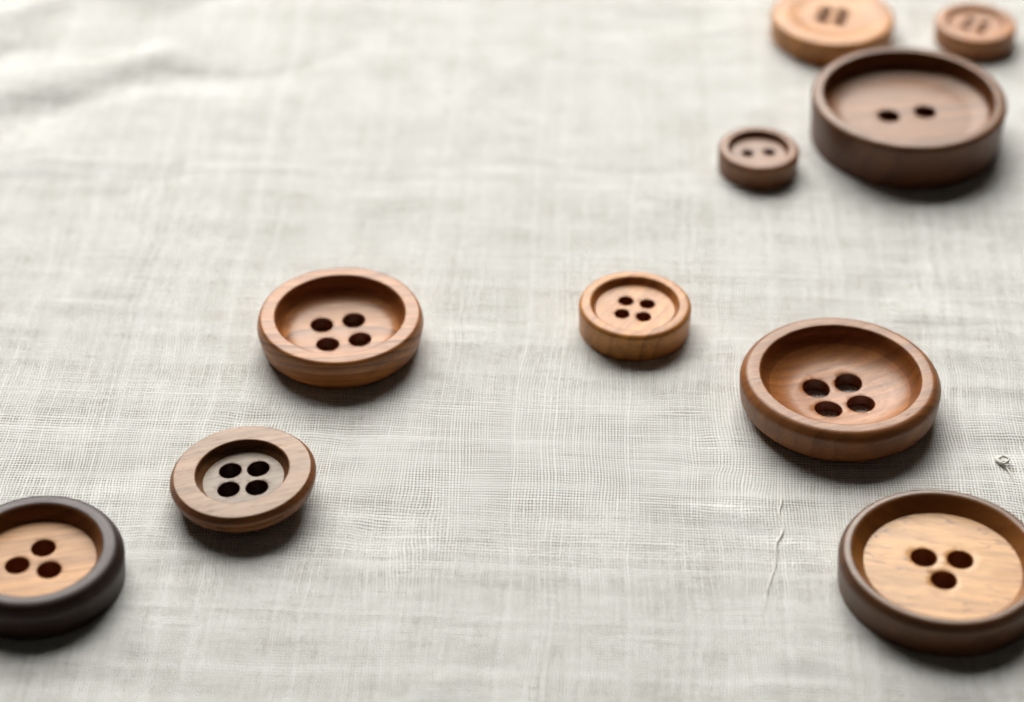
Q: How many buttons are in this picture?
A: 10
